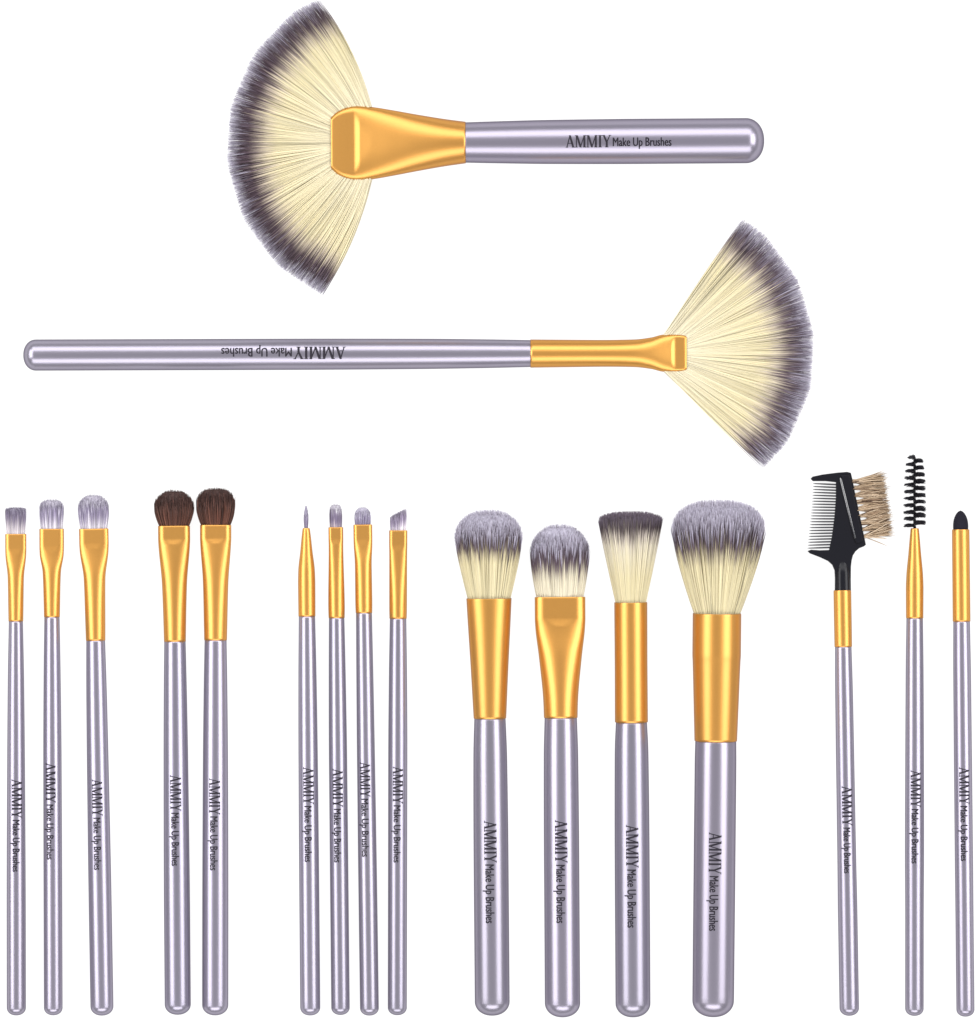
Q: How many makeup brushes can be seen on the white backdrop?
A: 18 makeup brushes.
